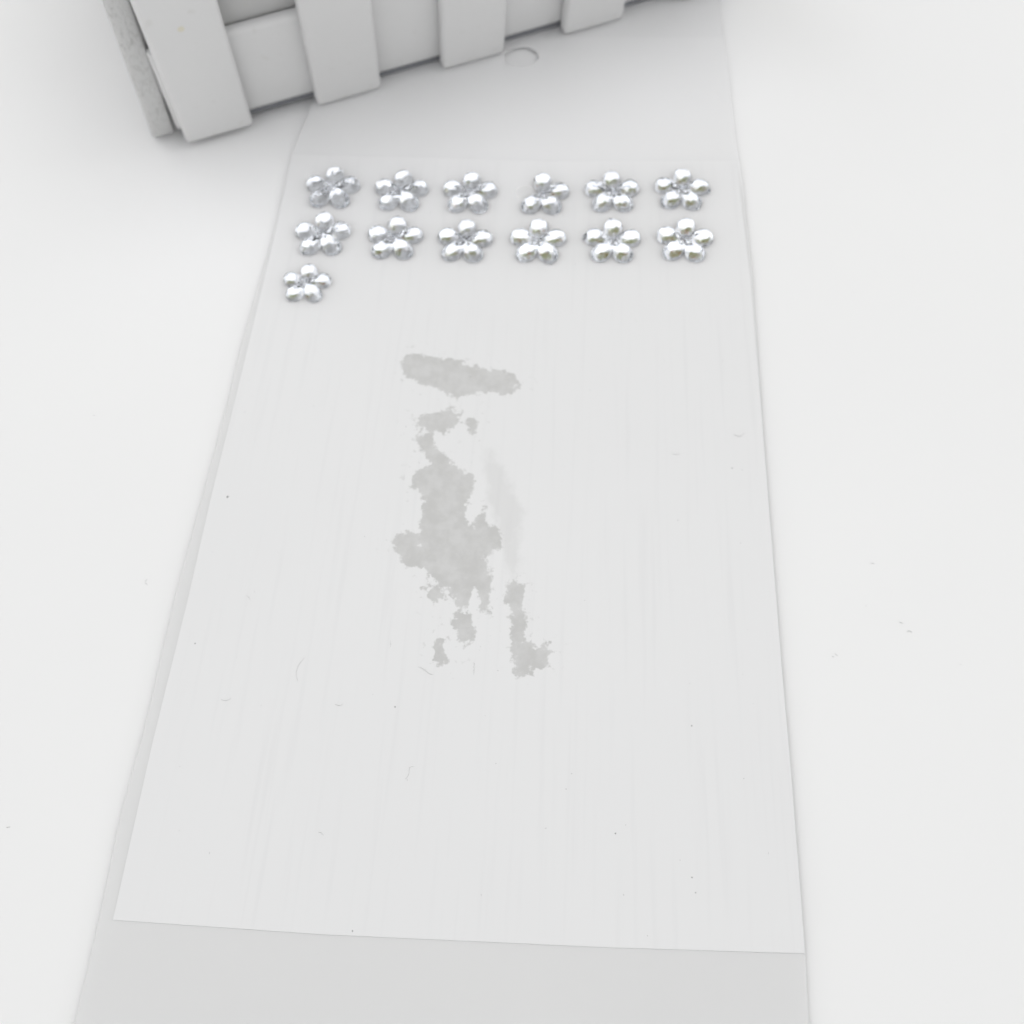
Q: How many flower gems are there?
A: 13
